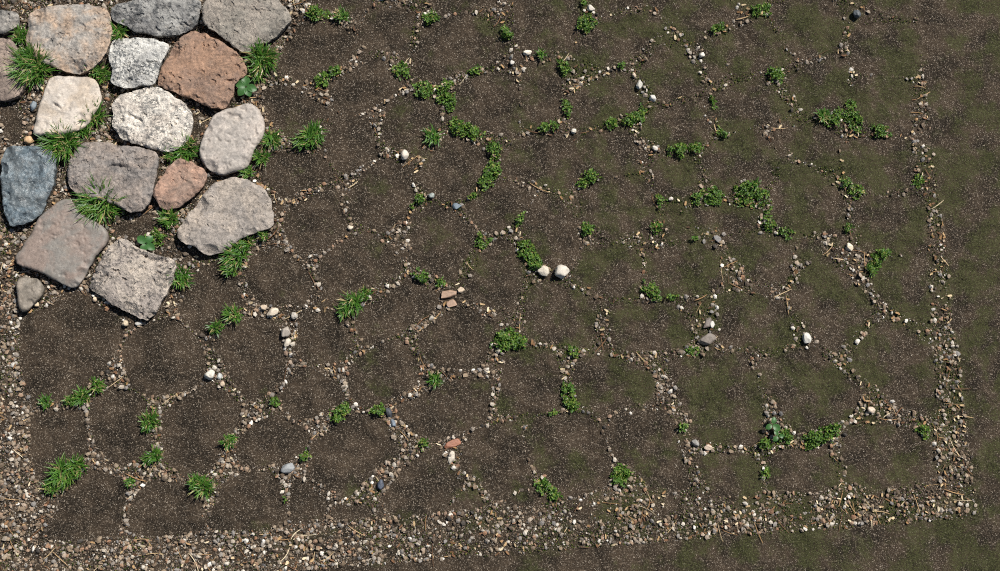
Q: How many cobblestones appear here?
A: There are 17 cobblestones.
